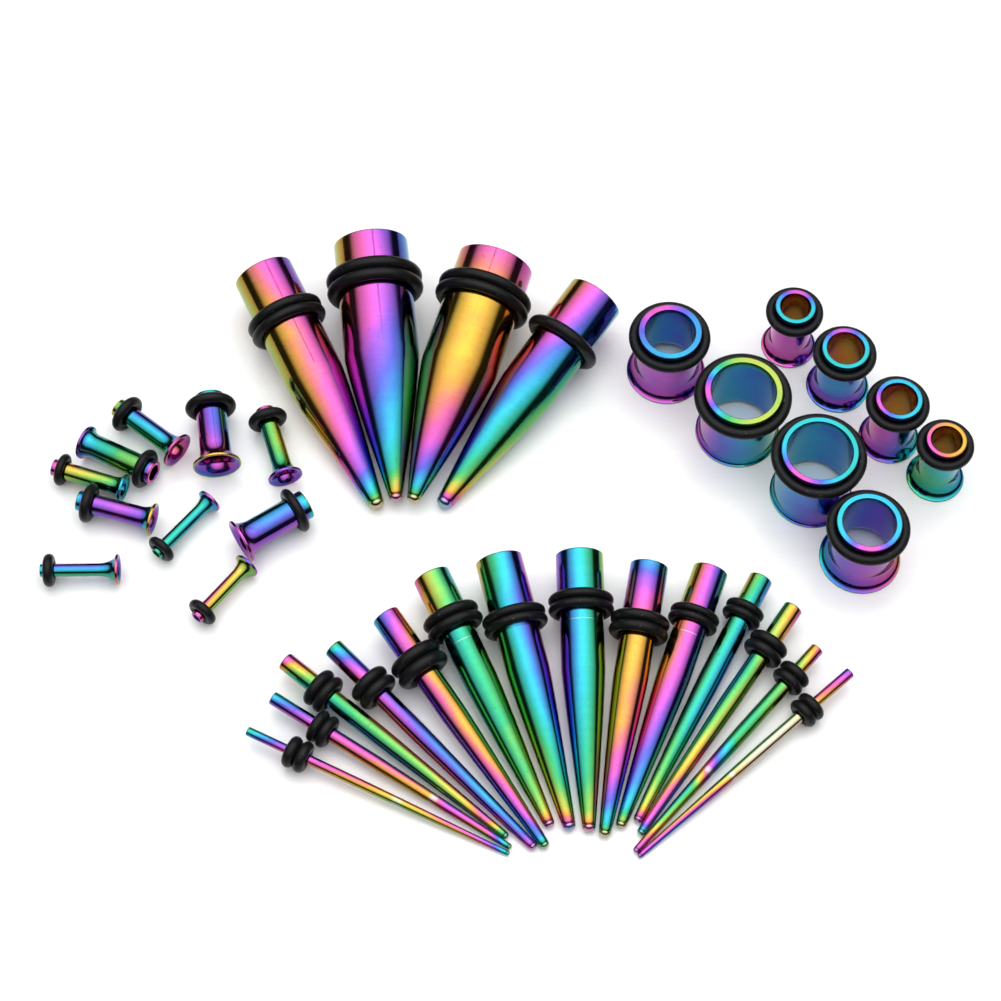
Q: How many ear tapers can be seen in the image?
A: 18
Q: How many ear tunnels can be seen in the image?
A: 18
